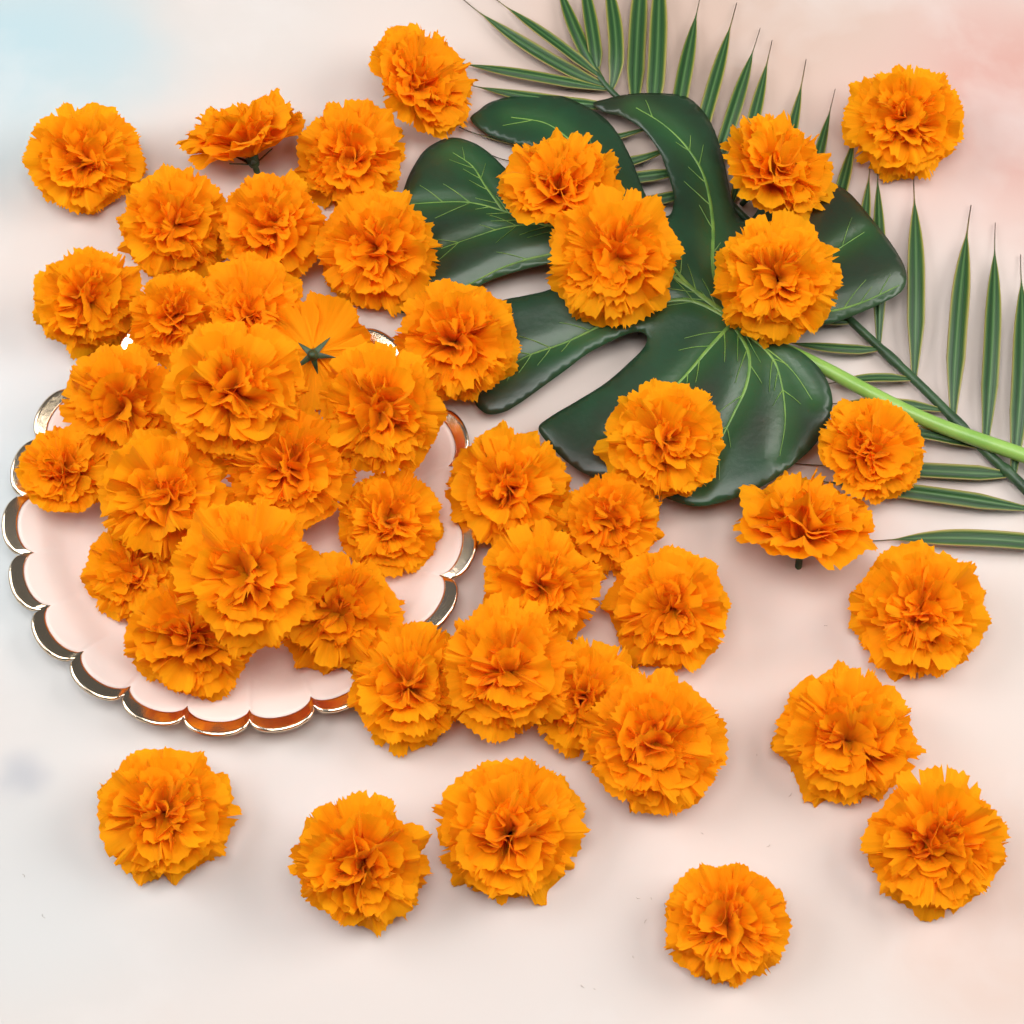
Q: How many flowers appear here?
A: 46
